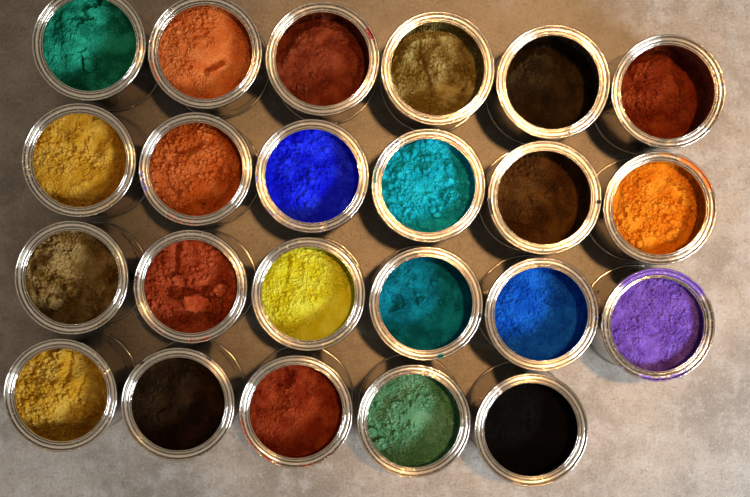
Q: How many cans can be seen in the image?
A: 23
